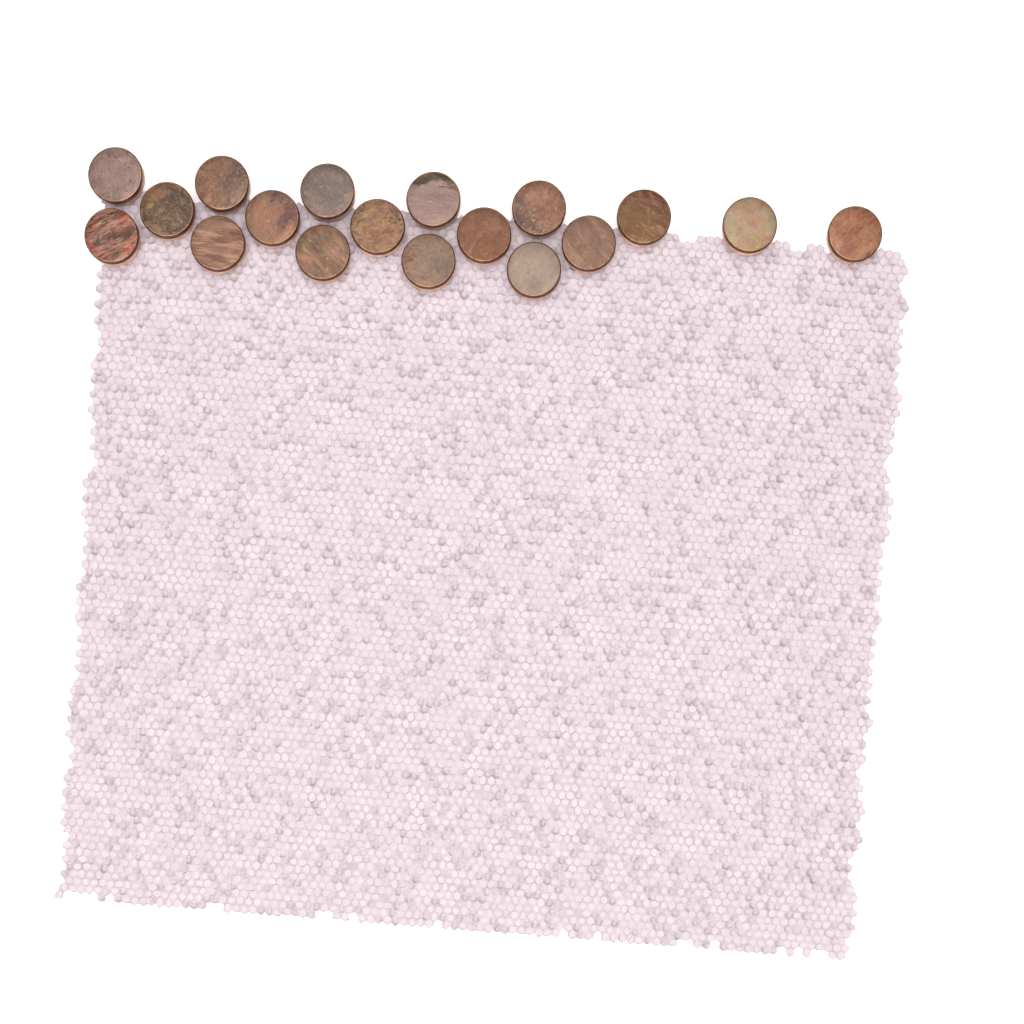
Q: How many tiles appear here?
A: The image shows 18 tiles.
